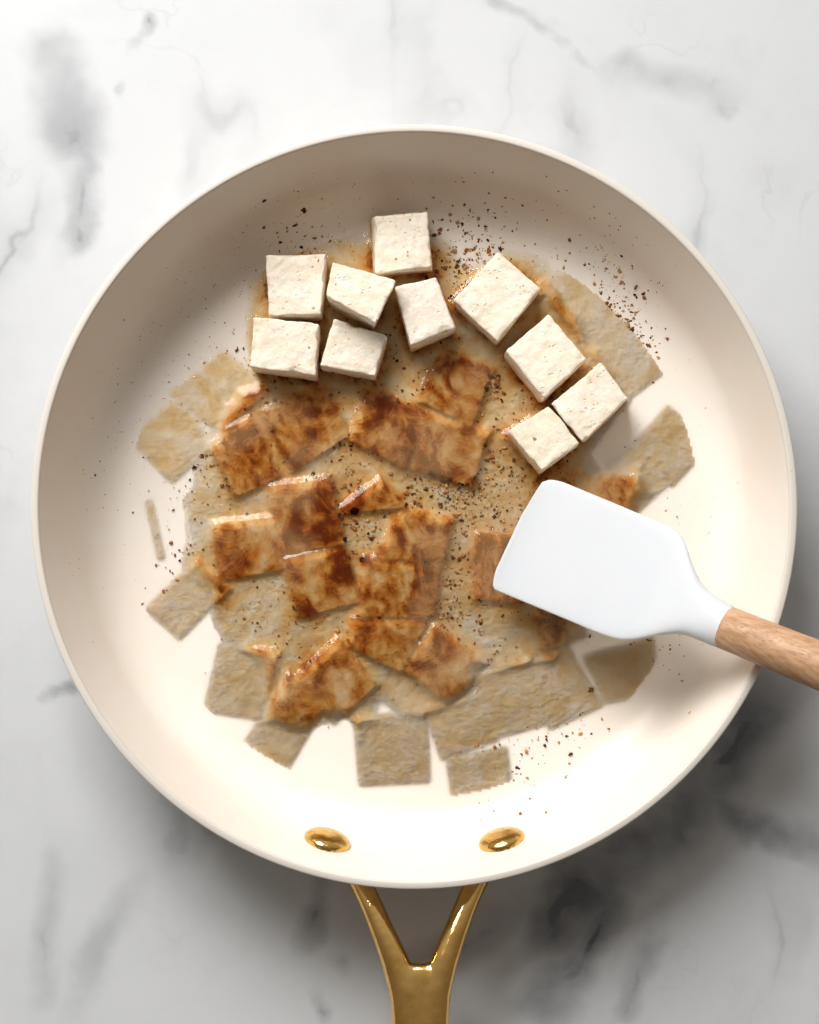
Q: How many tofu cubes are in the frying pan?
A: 10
